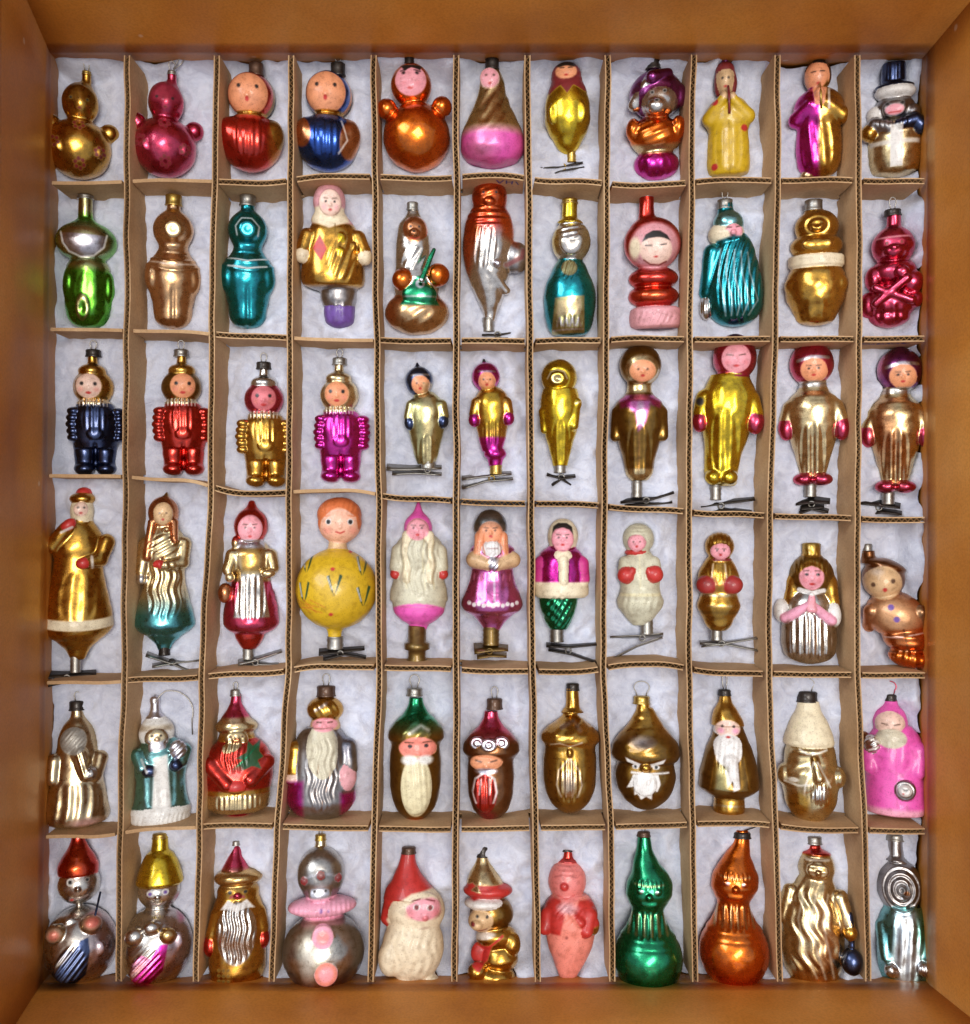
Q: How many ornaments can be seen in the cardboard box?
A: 66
